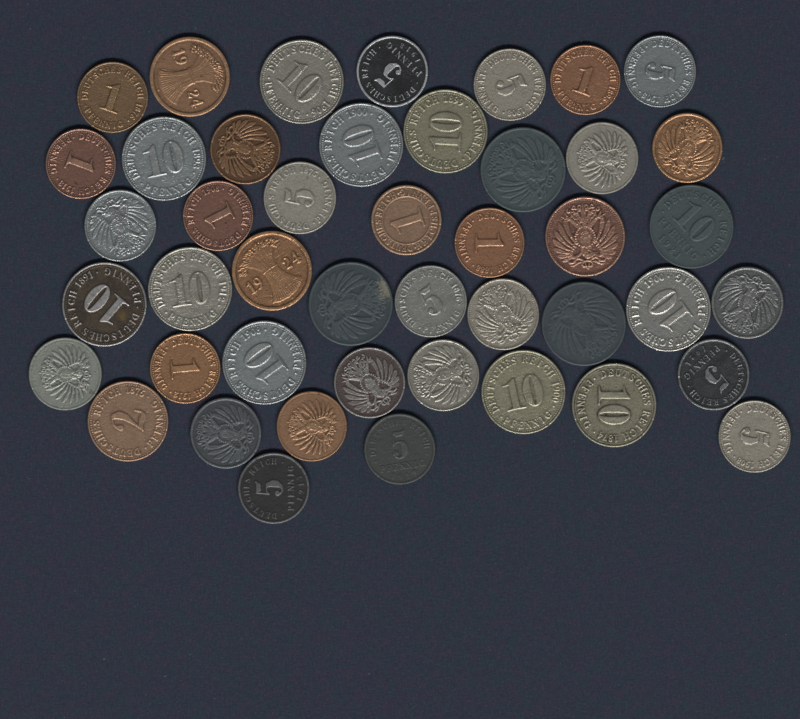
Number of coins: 45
